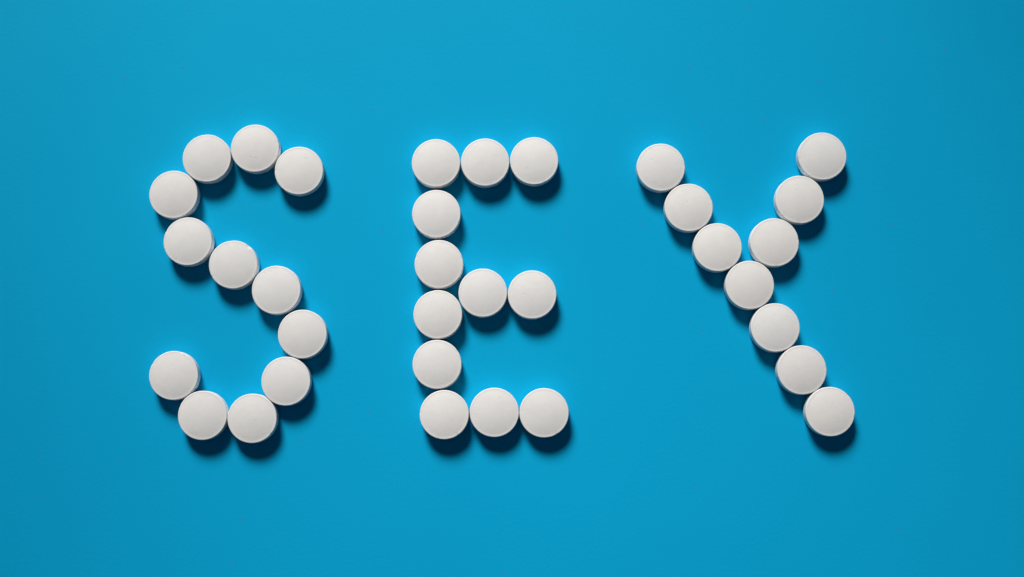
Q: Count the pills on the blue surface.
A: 34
